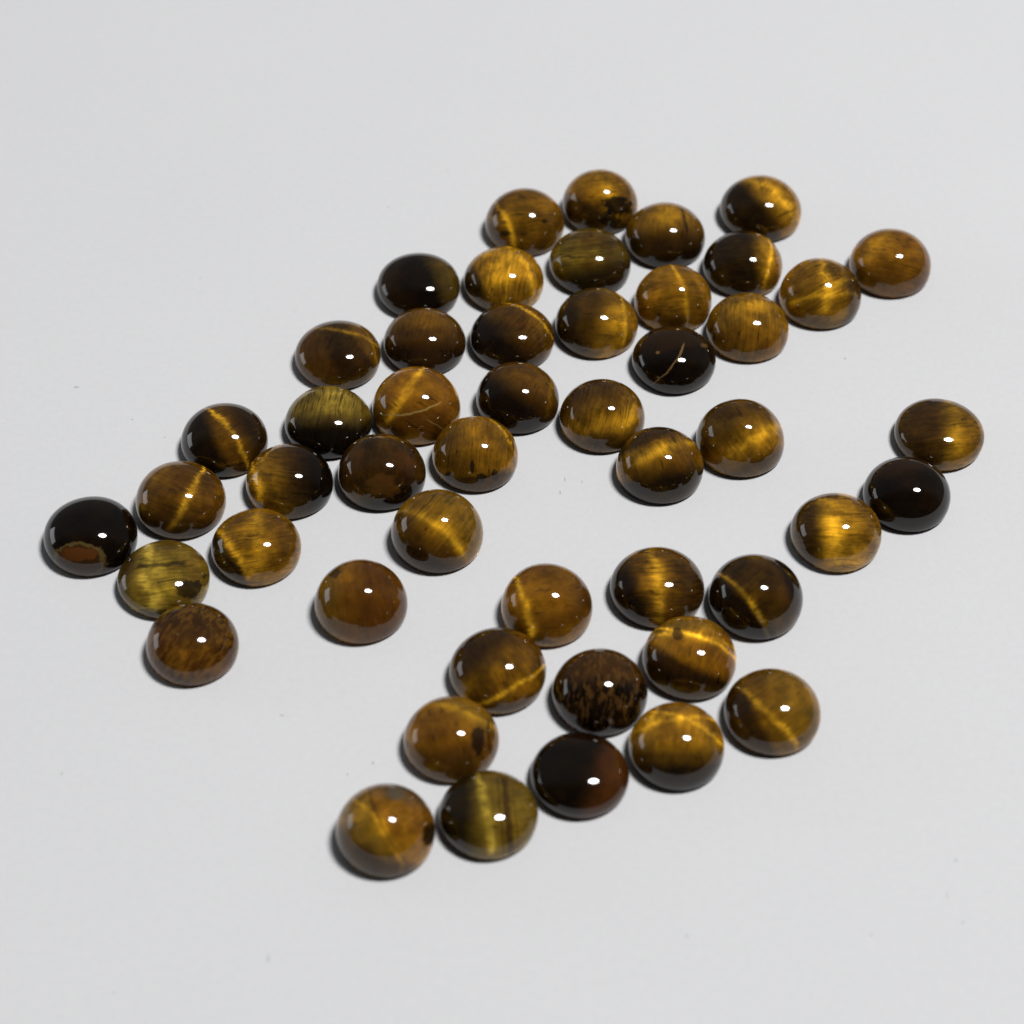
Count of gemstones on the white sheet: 49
